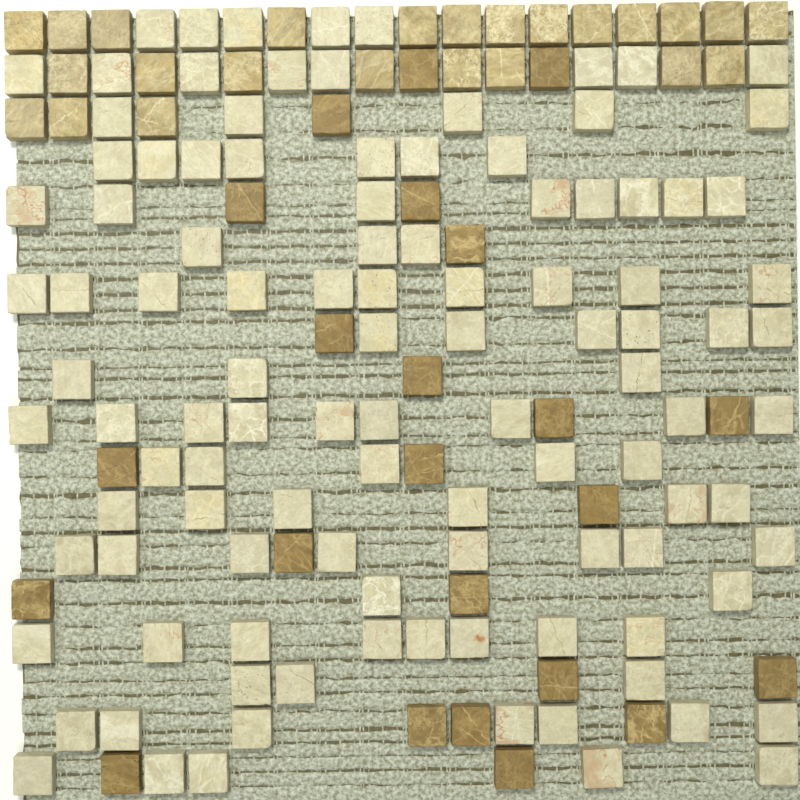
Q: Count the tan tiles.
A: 24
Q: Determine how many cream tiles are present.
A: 108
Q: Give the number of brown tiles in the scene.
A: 23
